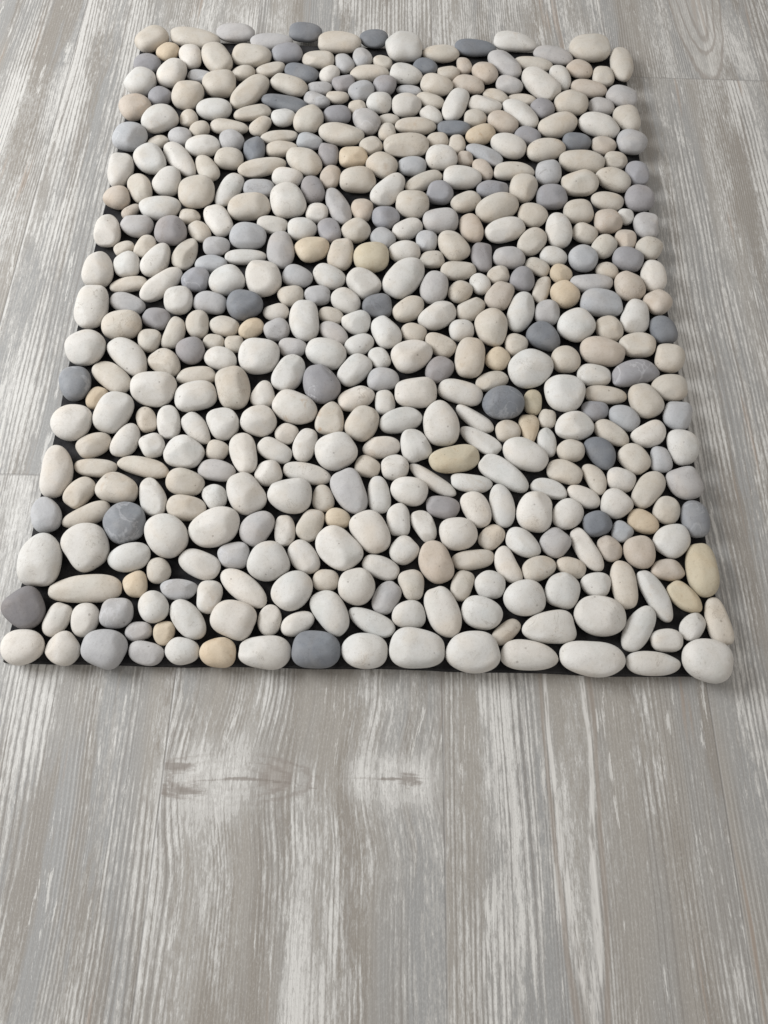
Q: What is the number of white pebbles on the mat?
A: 191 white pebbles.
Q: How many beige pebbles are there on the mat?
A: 199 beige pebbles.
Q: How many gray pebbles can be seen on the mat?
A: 94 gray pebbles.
